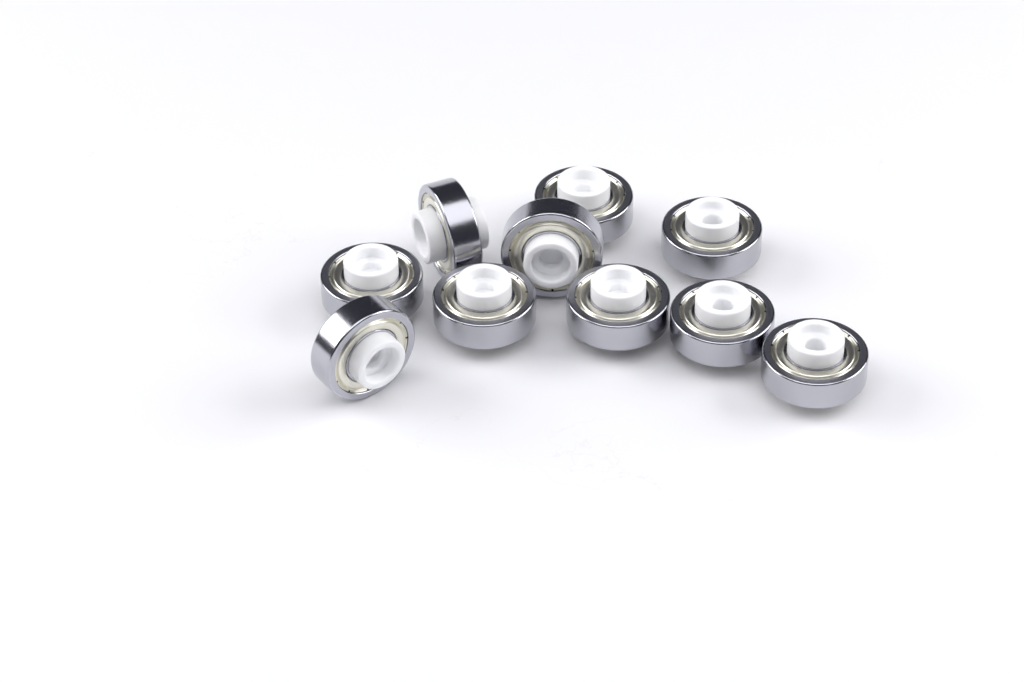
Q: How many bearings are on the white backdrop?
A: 10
